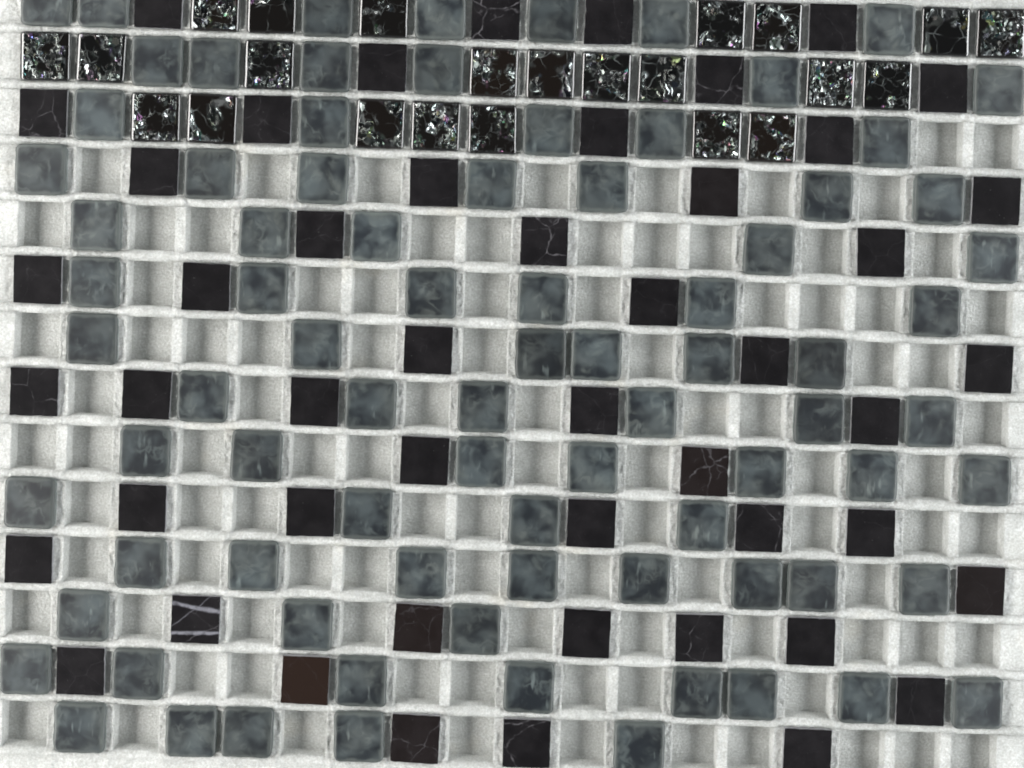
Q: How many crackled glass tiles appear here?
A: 23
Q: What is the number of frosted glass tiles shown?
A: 83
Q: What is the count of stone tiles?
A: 49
